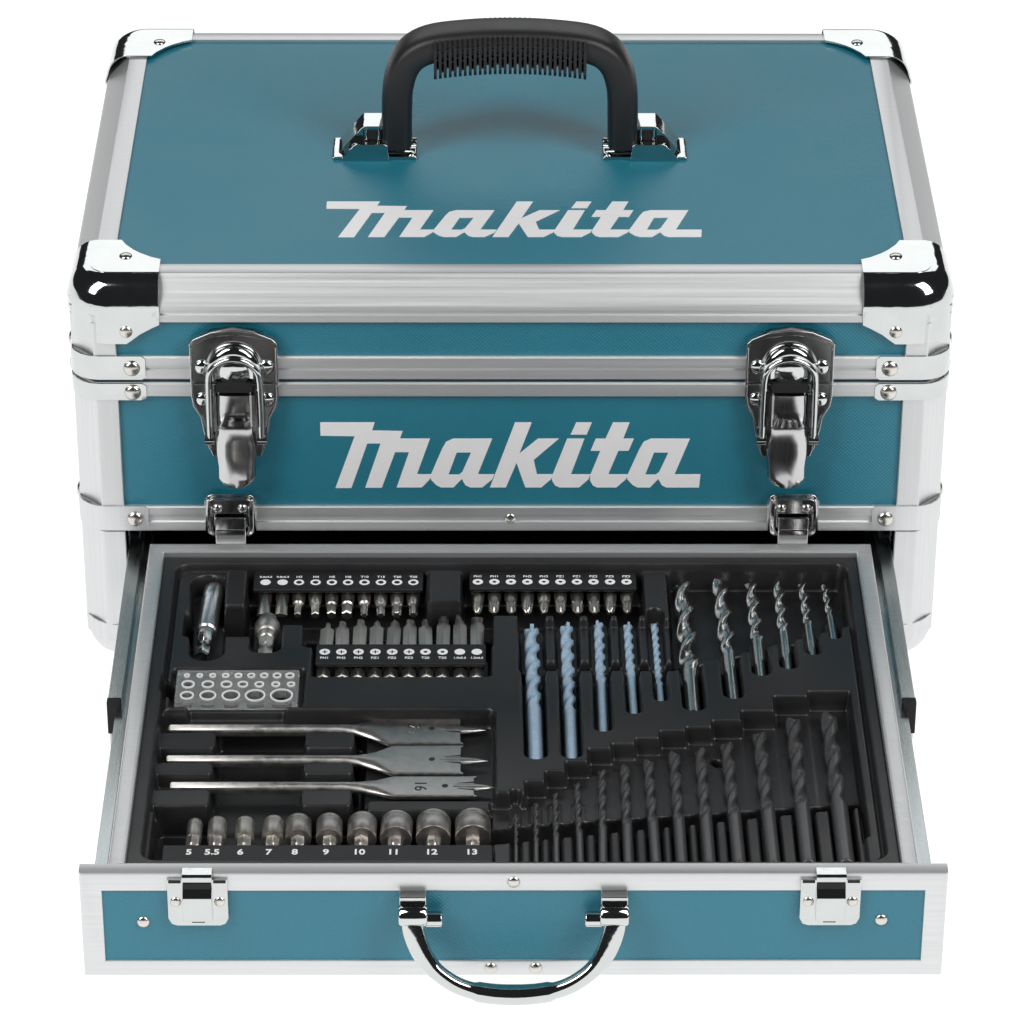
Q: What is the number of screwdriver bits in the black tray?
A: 30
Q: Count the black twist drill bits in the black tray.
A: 13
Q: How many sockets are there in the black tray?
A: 10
